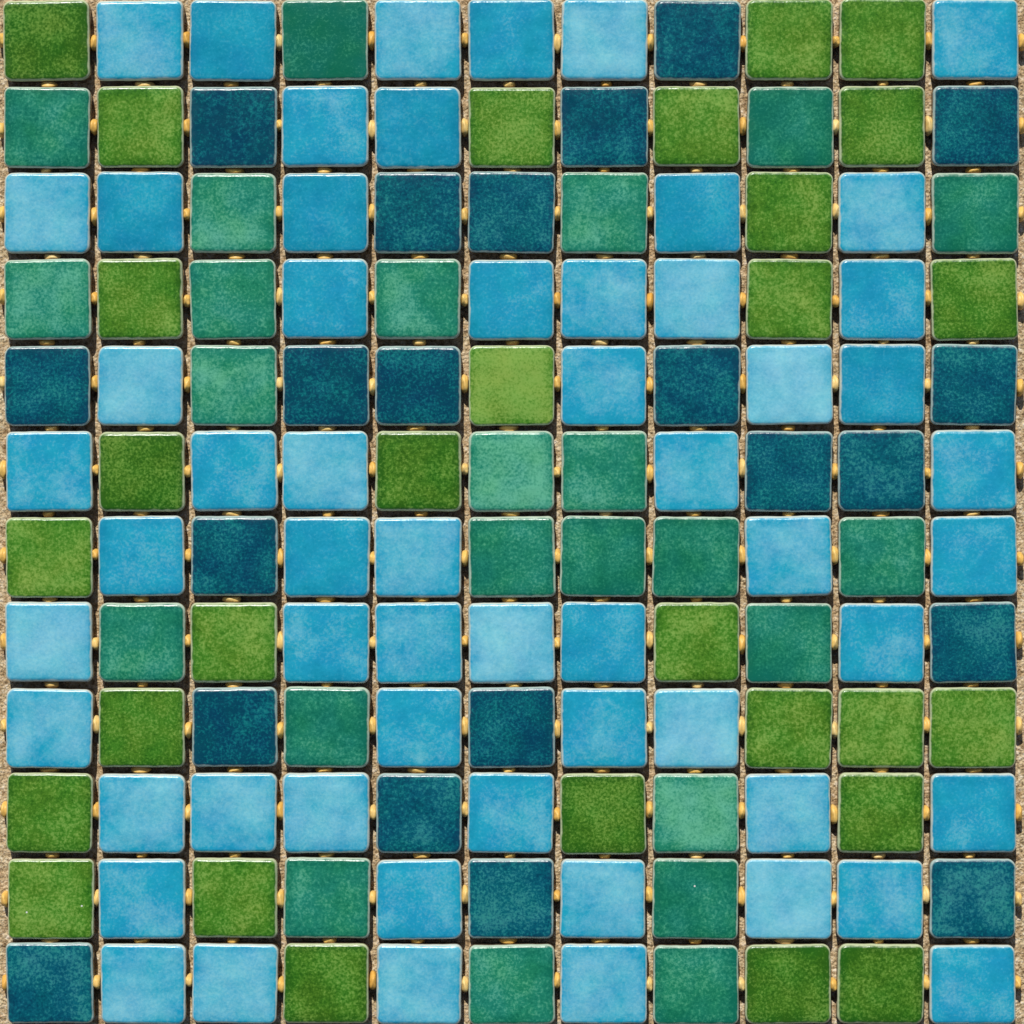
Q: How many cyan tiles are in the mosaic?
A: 58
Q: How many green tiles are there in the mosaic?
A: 29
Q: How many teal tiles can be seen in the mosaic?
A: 24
